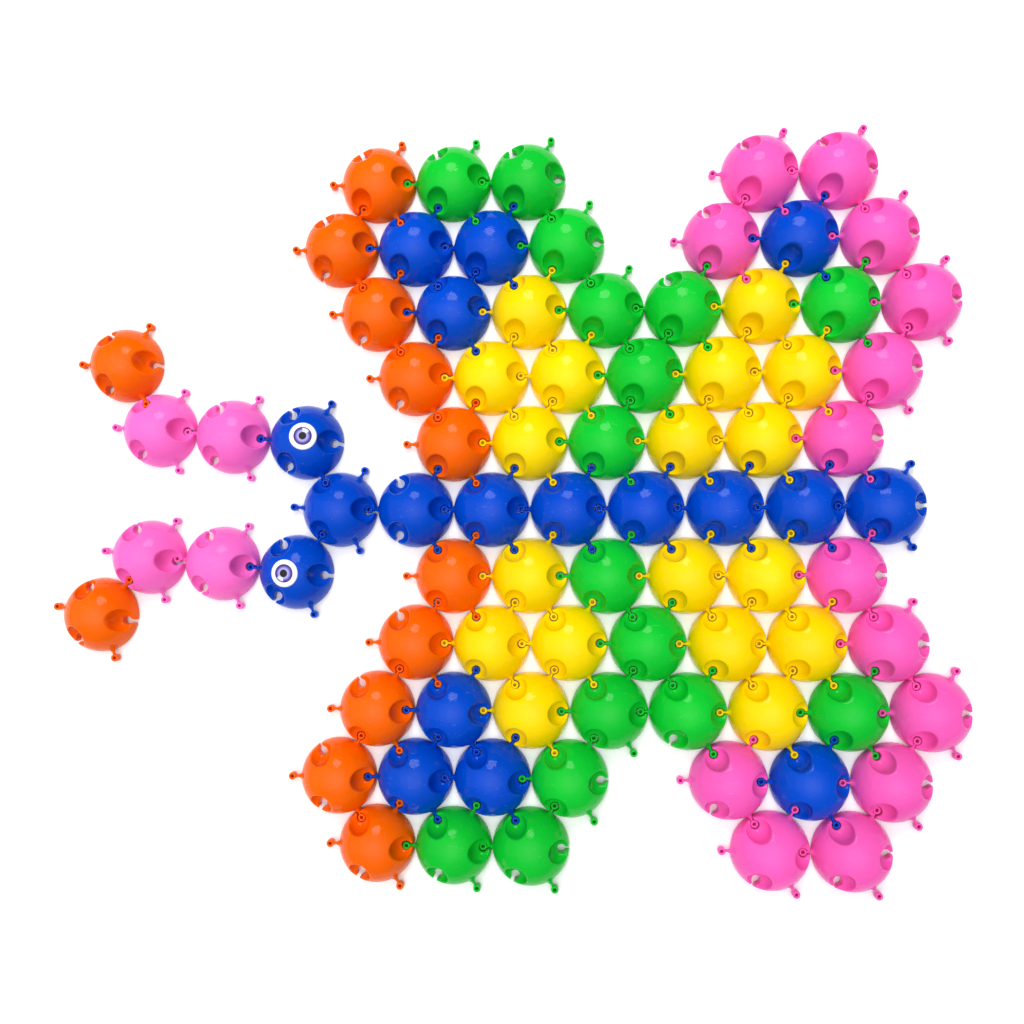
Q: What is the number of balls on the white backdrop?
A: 82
